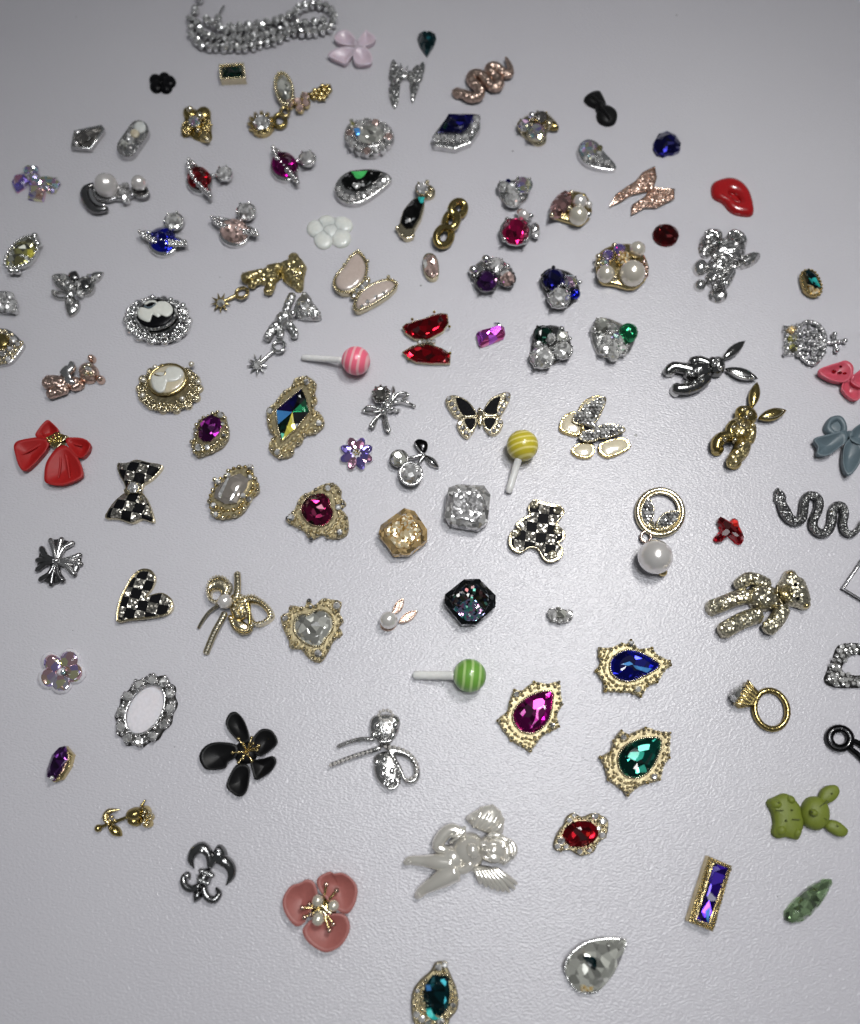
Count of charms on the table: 107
